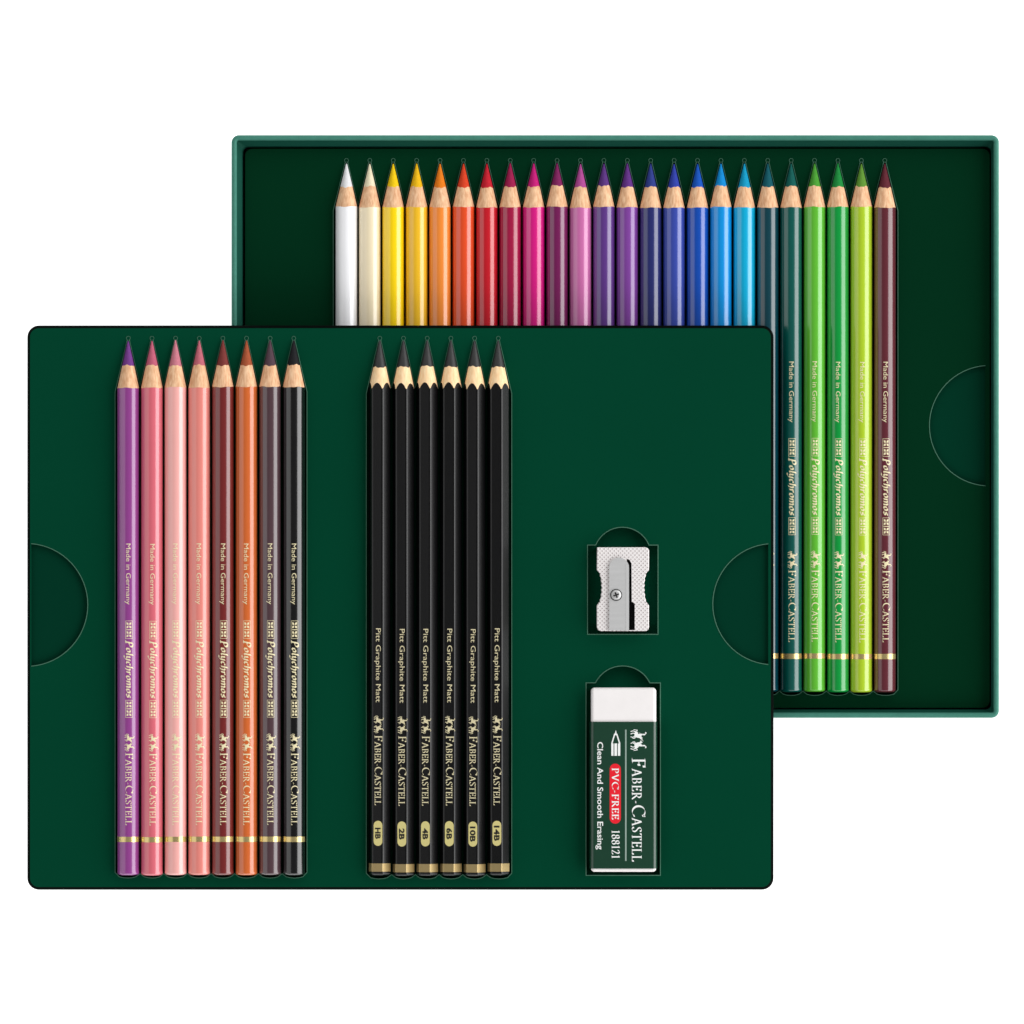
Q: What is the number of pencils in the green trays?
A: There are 38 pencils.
